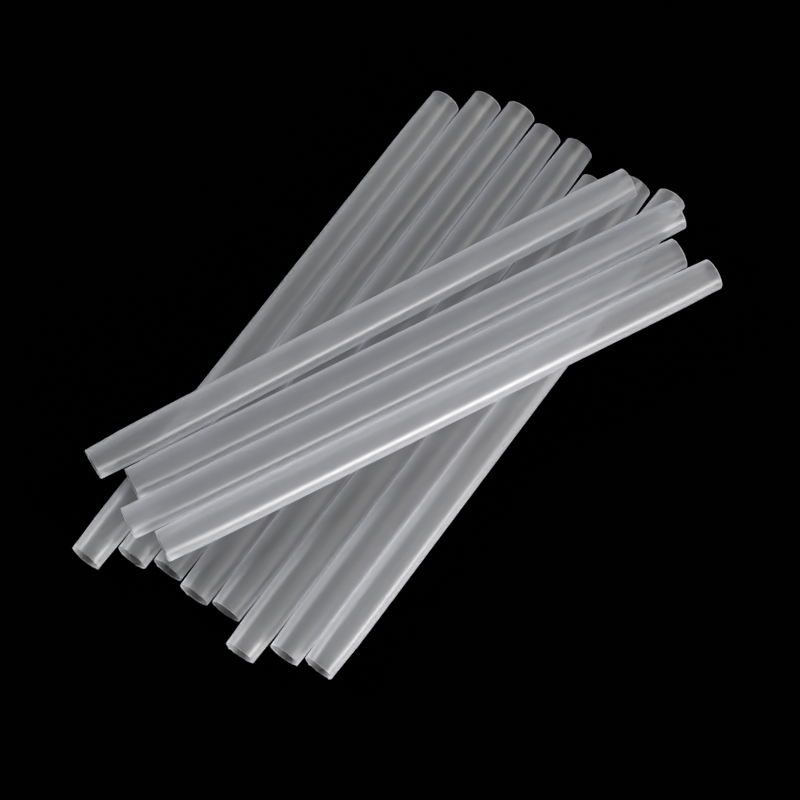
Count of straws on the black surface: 12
